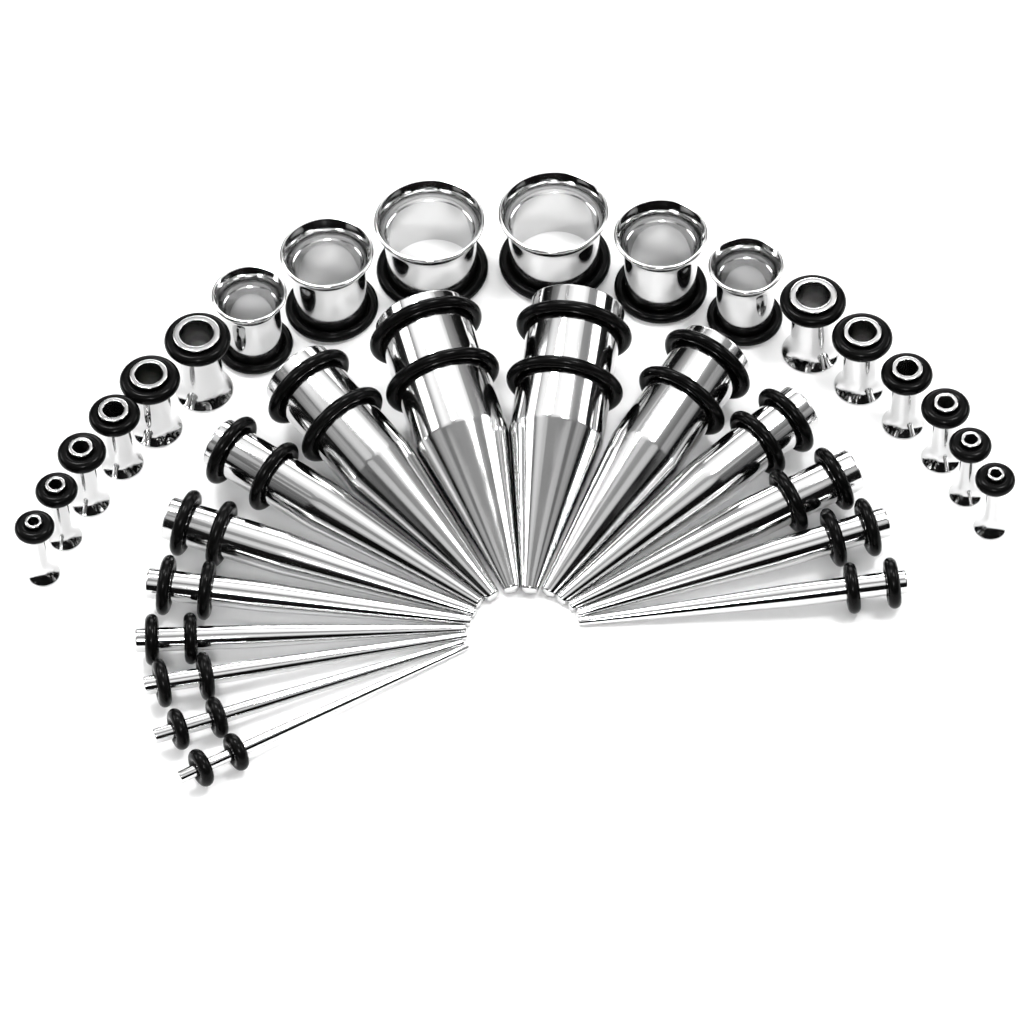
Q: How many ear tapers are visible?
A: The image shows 15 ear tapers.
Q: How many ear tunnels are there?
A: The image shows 18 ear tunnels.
